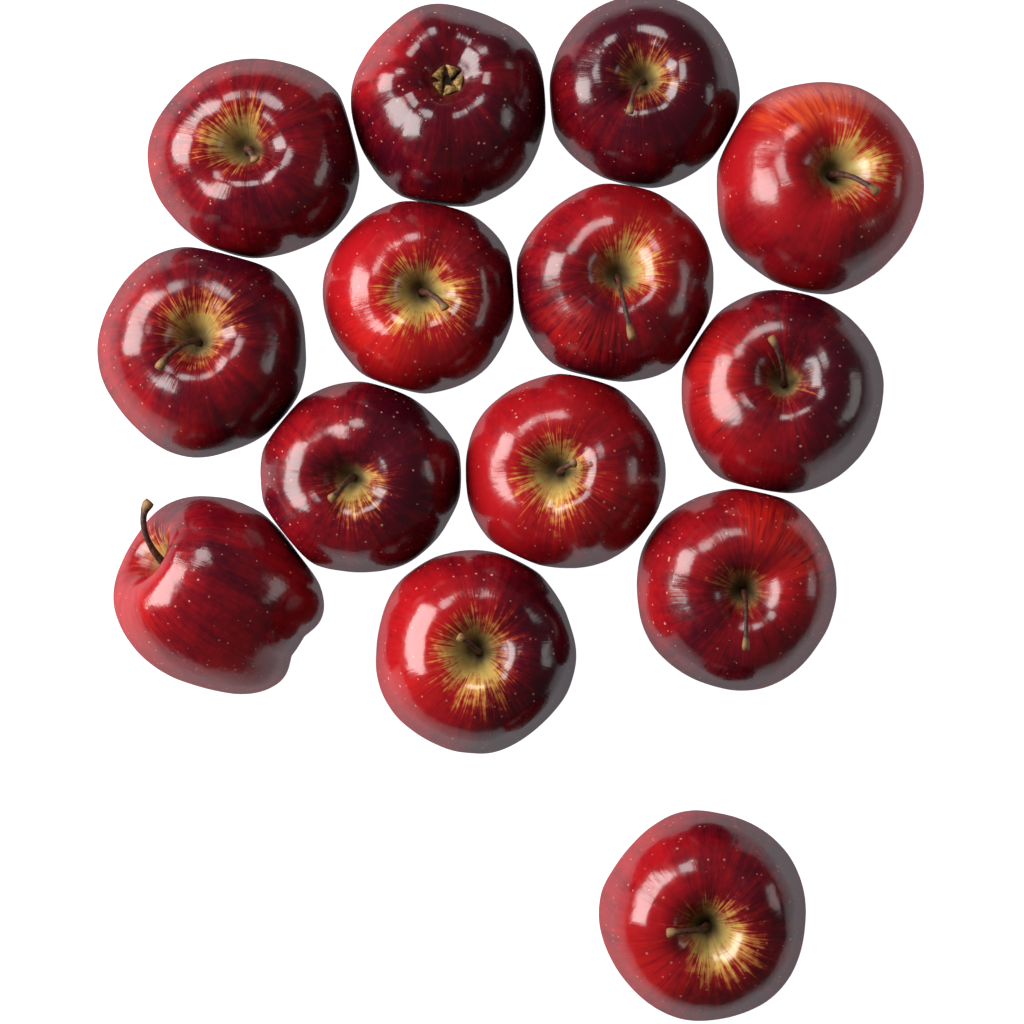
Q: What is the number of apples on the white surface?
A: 14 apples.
